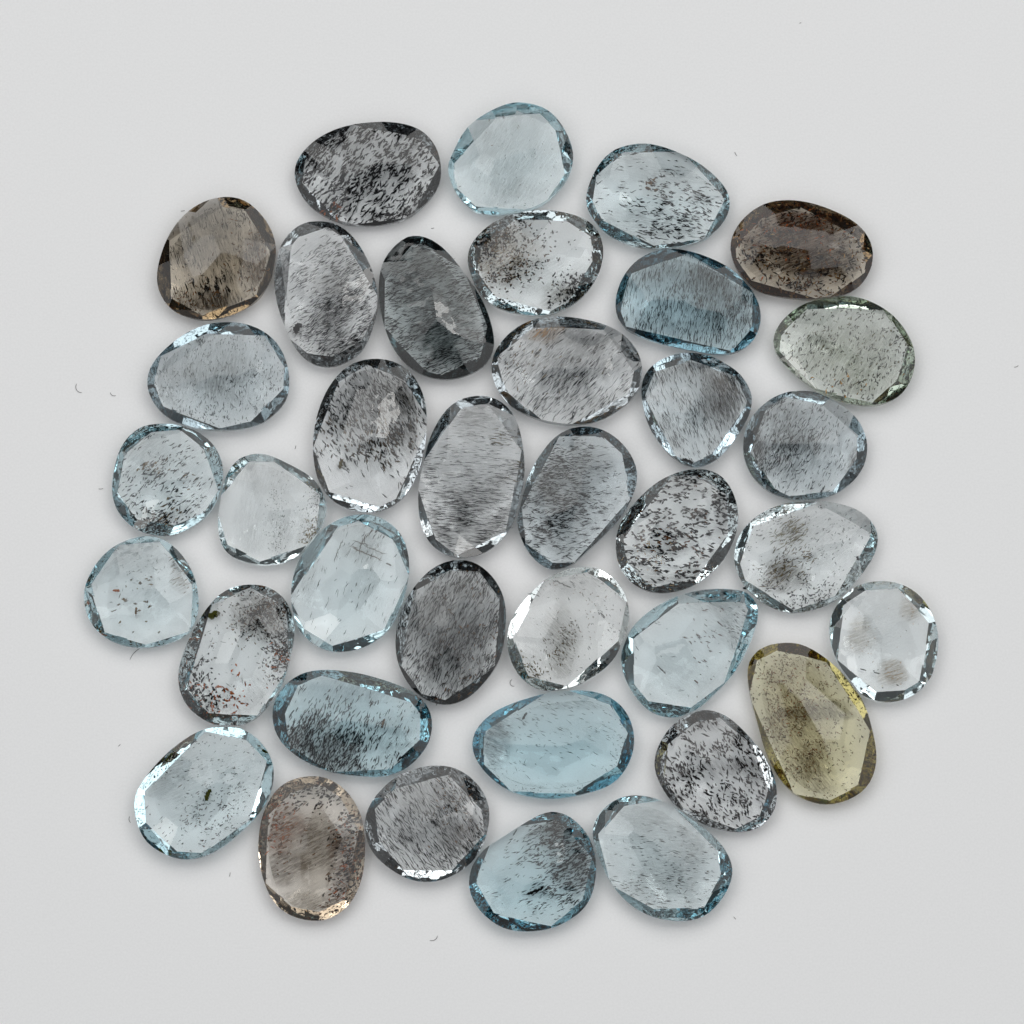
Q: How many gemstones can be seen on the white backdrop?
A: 37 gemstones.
